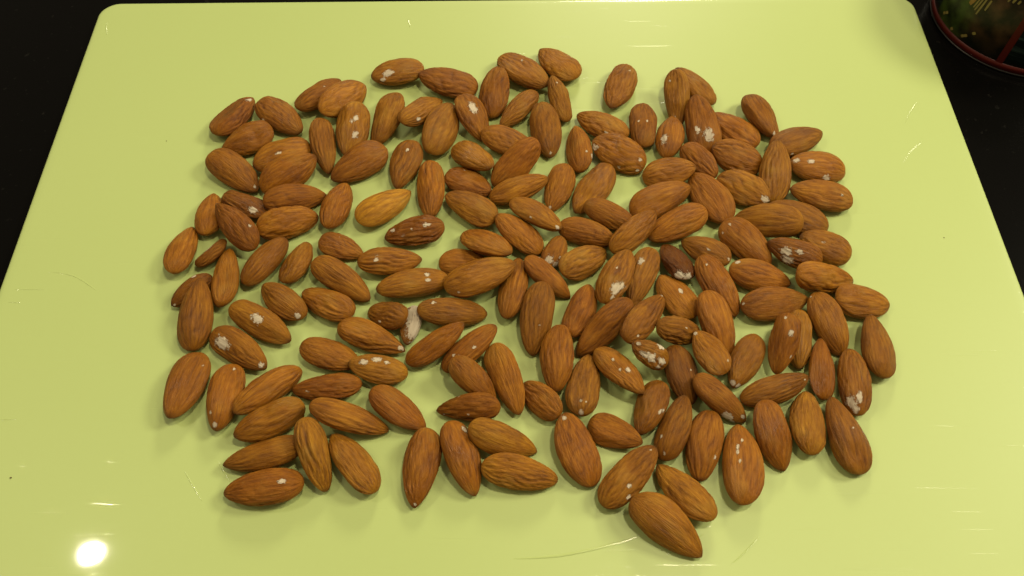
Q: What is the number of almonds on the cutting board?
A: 165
